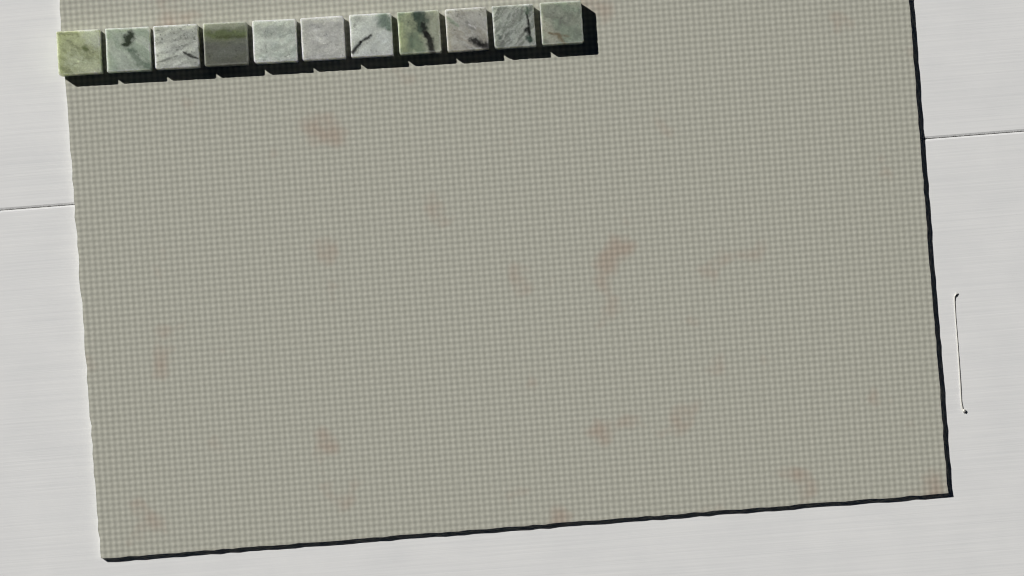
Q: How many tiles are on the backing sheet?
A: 11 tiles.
